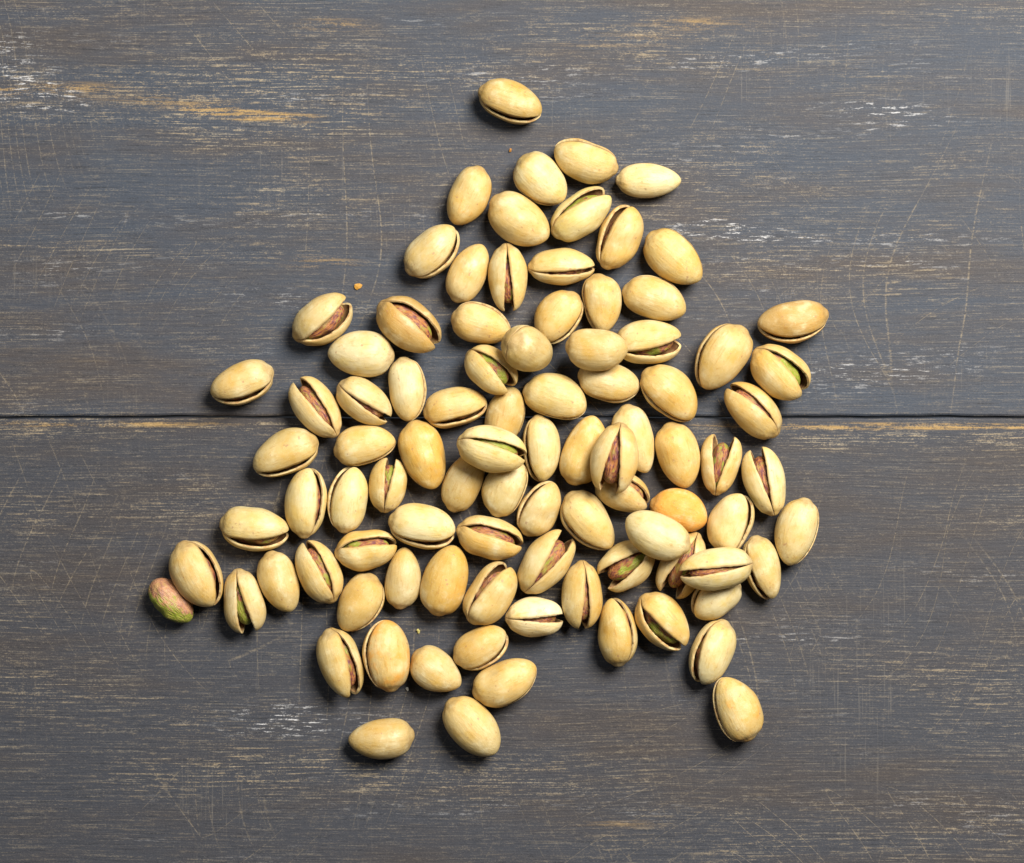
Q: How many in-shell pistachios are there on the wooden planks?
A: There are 91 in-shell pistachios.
